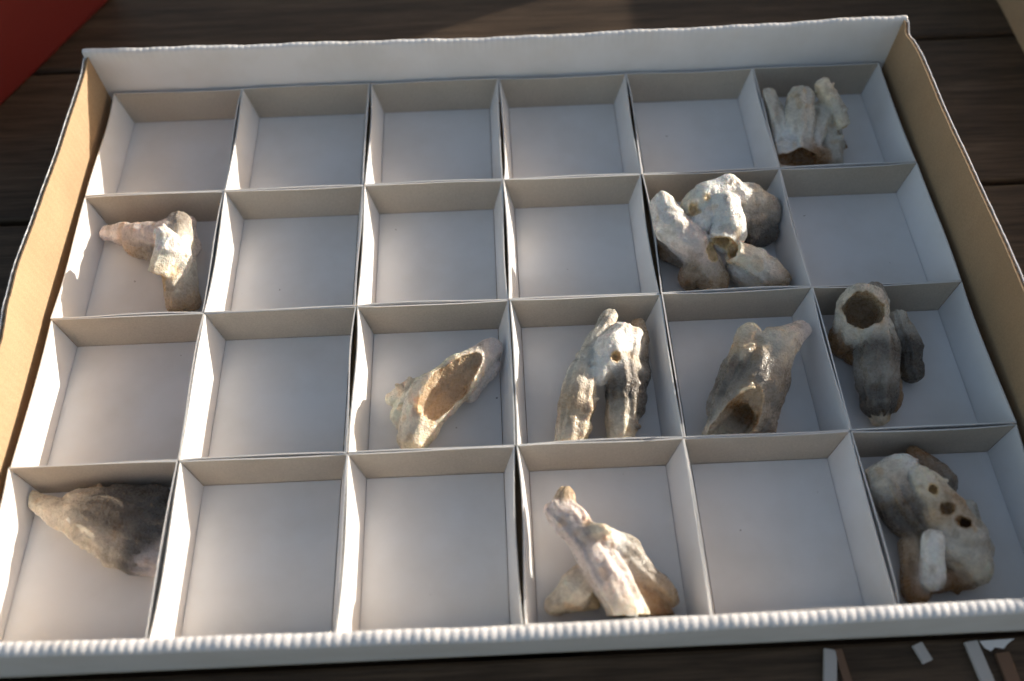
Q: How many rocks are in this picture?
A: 10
